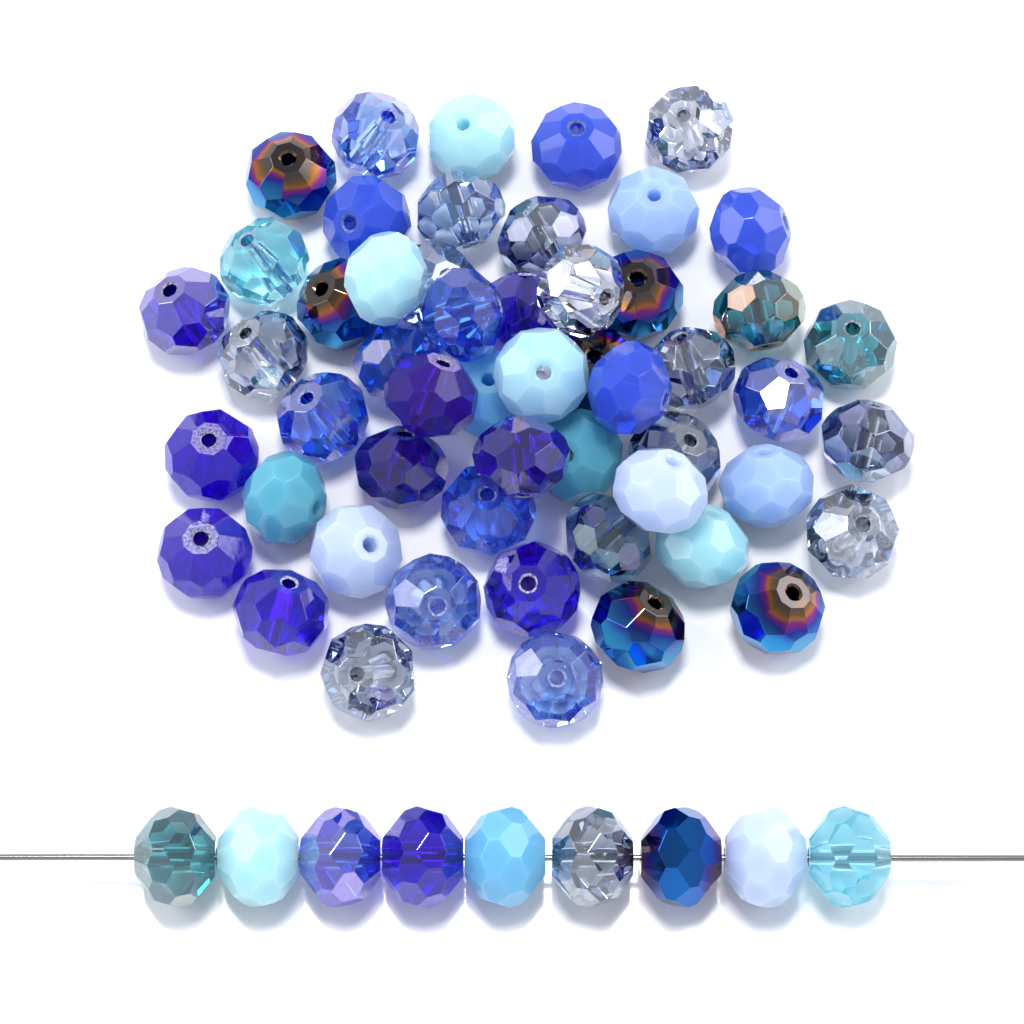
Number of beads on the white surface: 62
